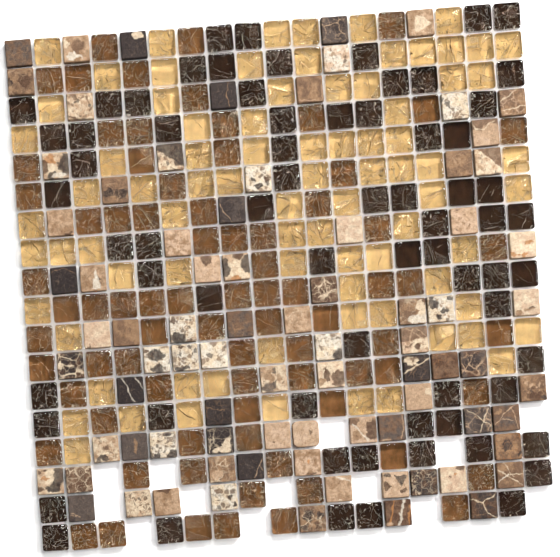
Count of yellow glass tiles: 82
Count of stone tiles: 81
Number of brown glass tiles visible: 79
